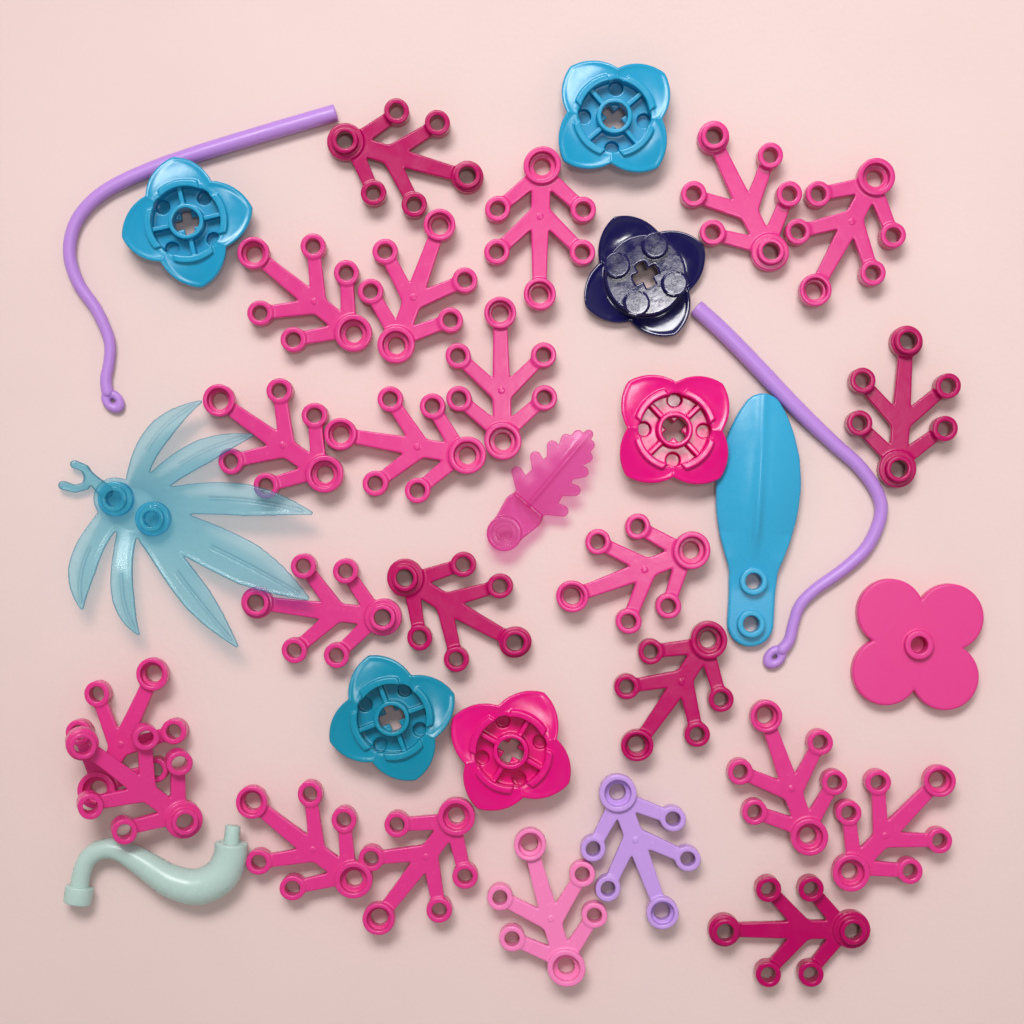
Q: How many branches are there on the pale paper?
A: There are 23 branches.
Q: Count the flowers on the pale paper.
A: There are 7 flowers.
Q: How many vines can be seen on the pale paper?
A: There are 2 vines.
